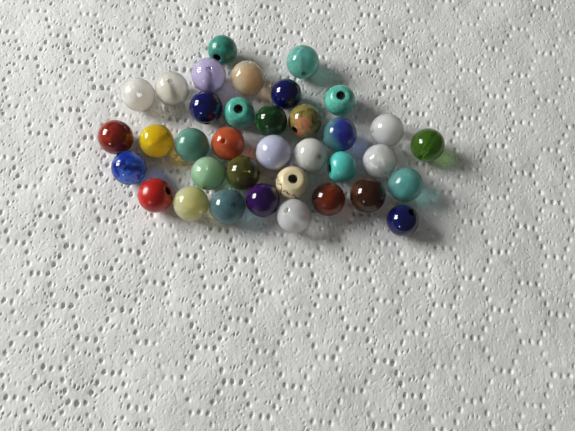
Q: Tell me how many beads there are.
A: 36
